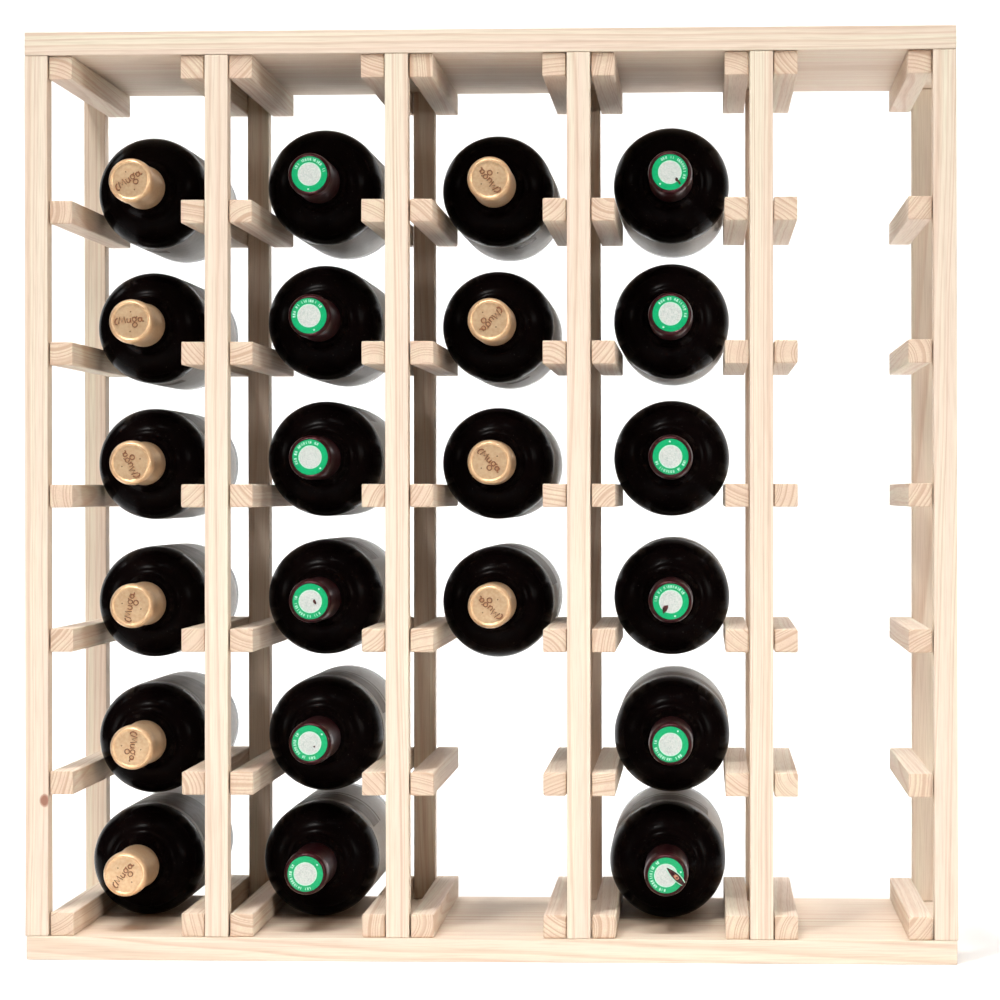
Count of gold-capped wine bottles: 10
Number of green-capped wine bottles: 12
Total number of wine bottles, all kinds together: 22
